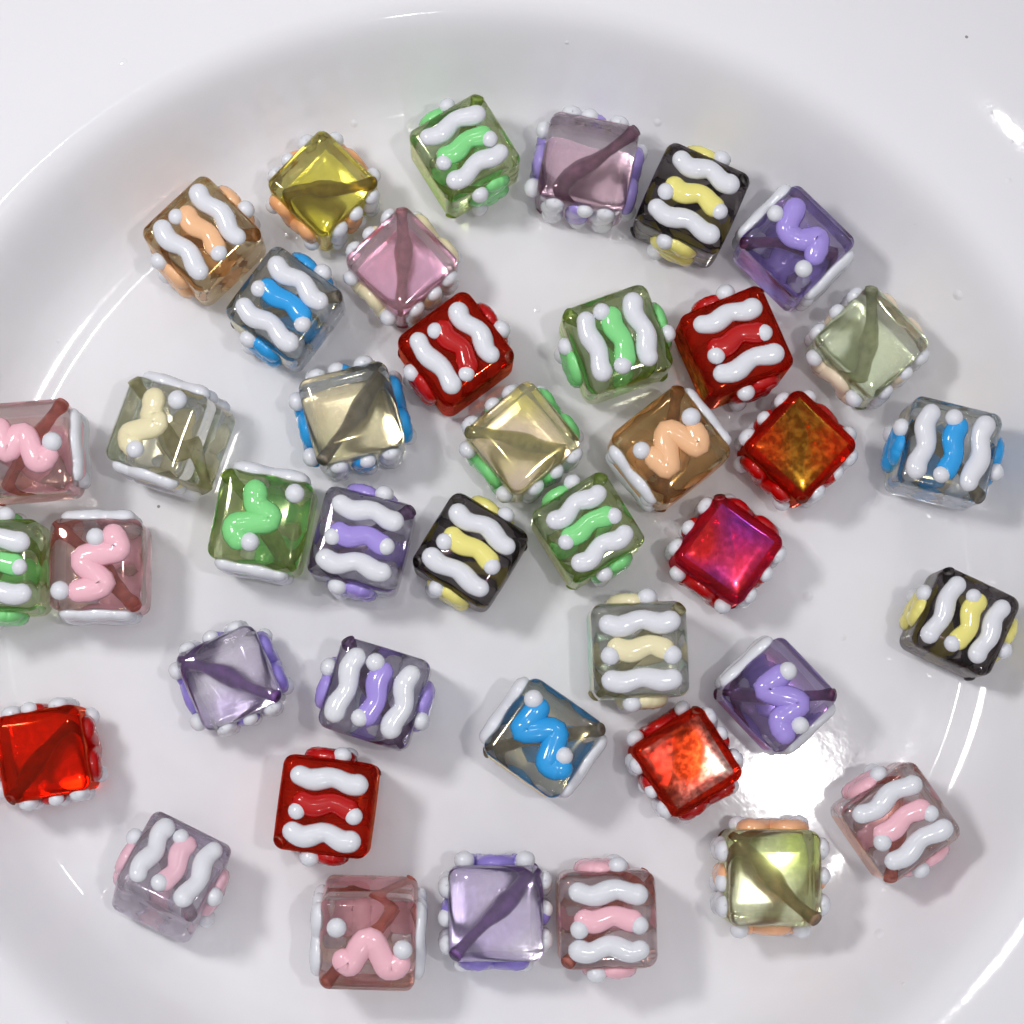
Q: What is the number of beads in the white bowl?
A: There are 41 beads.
